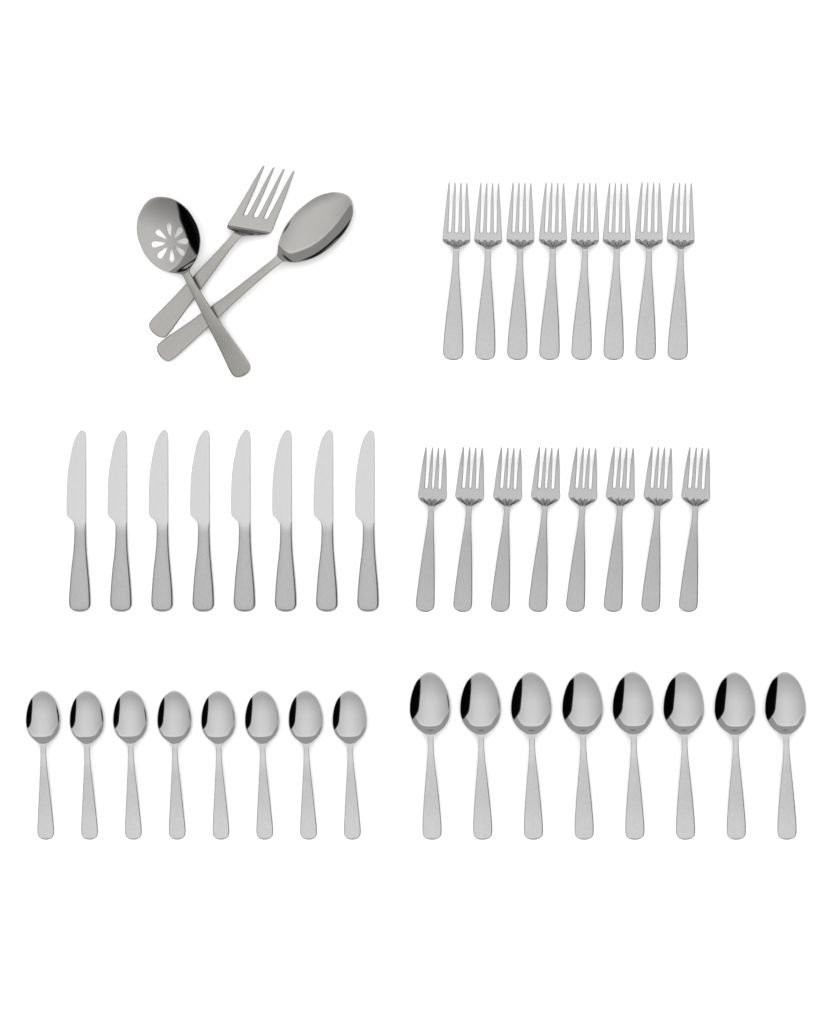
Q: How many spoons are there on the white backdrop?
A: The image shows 18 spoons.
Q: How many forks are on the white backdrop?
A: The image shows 17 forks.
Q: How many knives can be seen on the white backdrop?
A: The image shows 8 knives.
